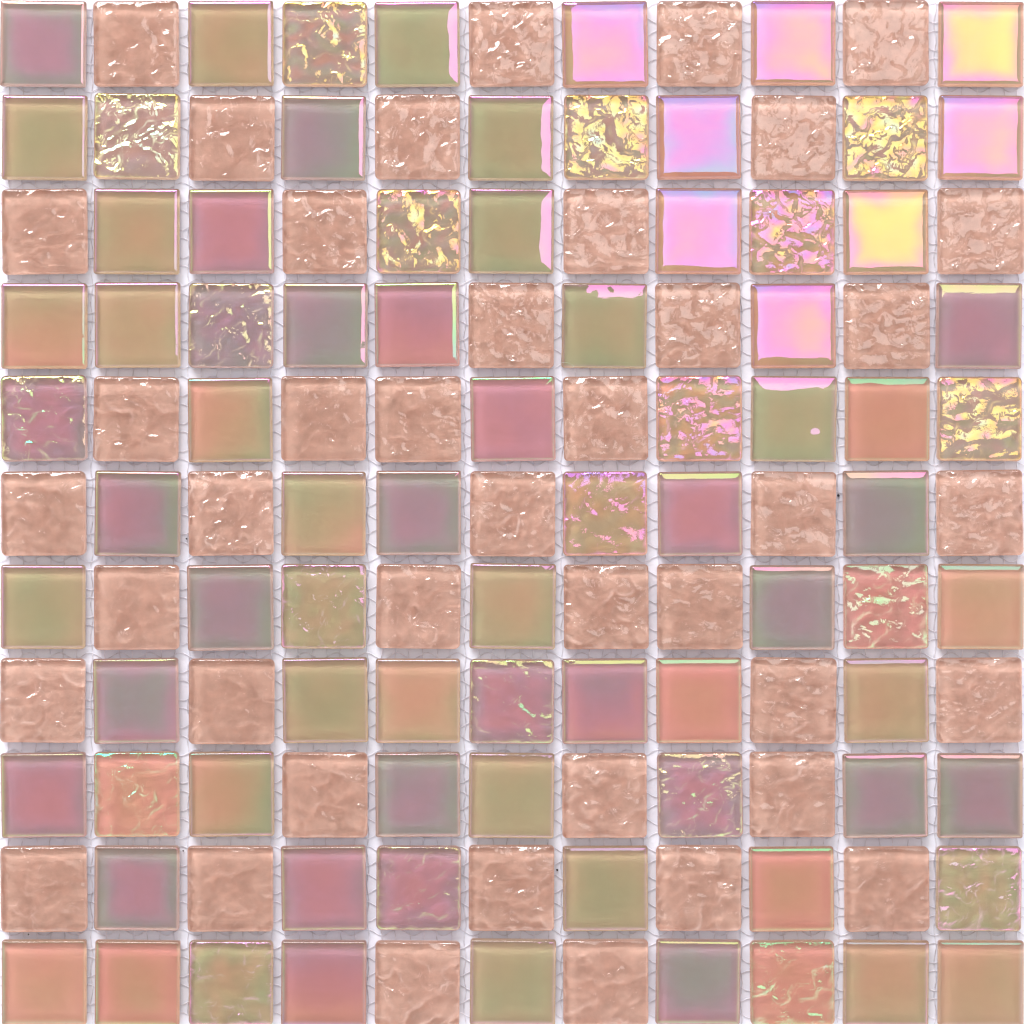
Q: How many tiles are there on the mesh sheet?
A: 121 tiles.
